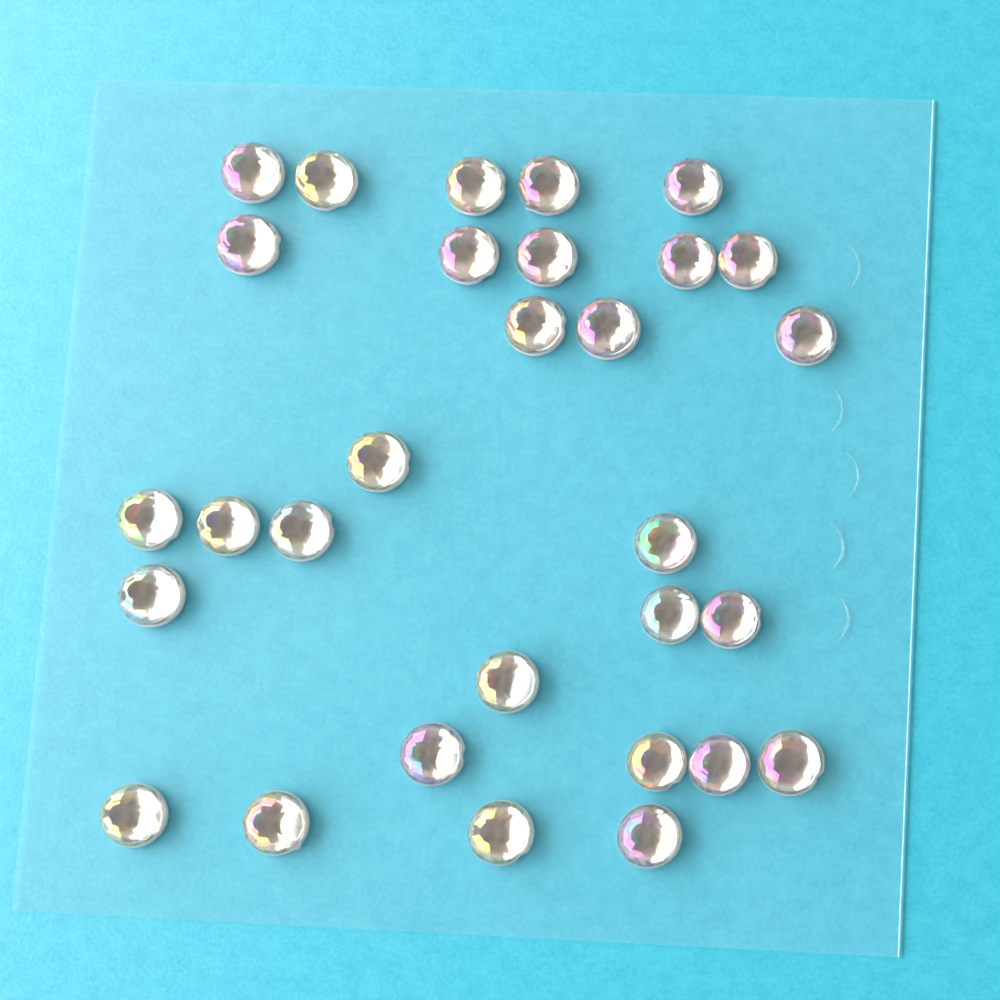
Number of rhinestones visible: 30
